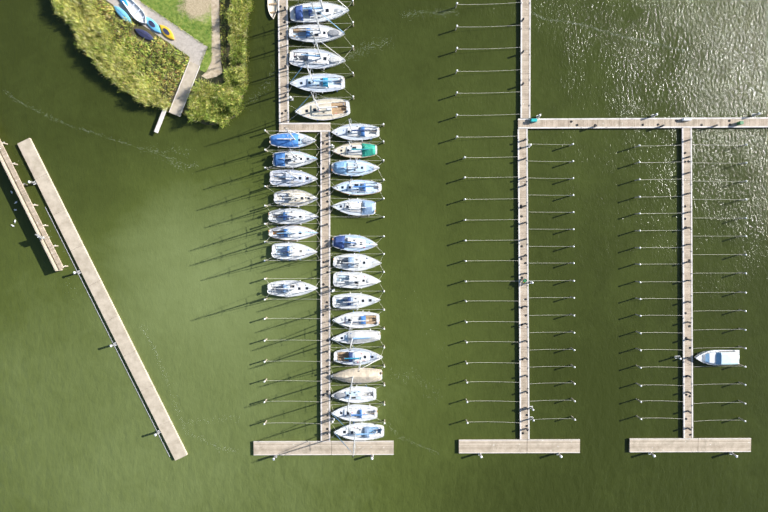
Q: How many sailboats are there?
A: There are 29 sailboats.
